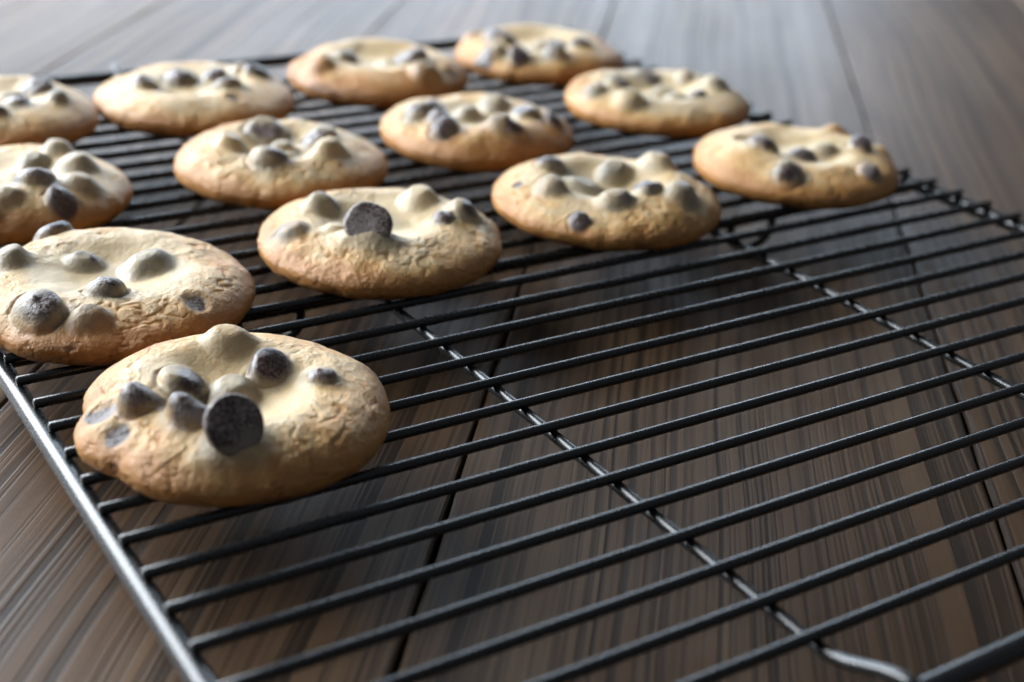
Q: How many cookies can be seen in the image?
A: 13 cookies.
